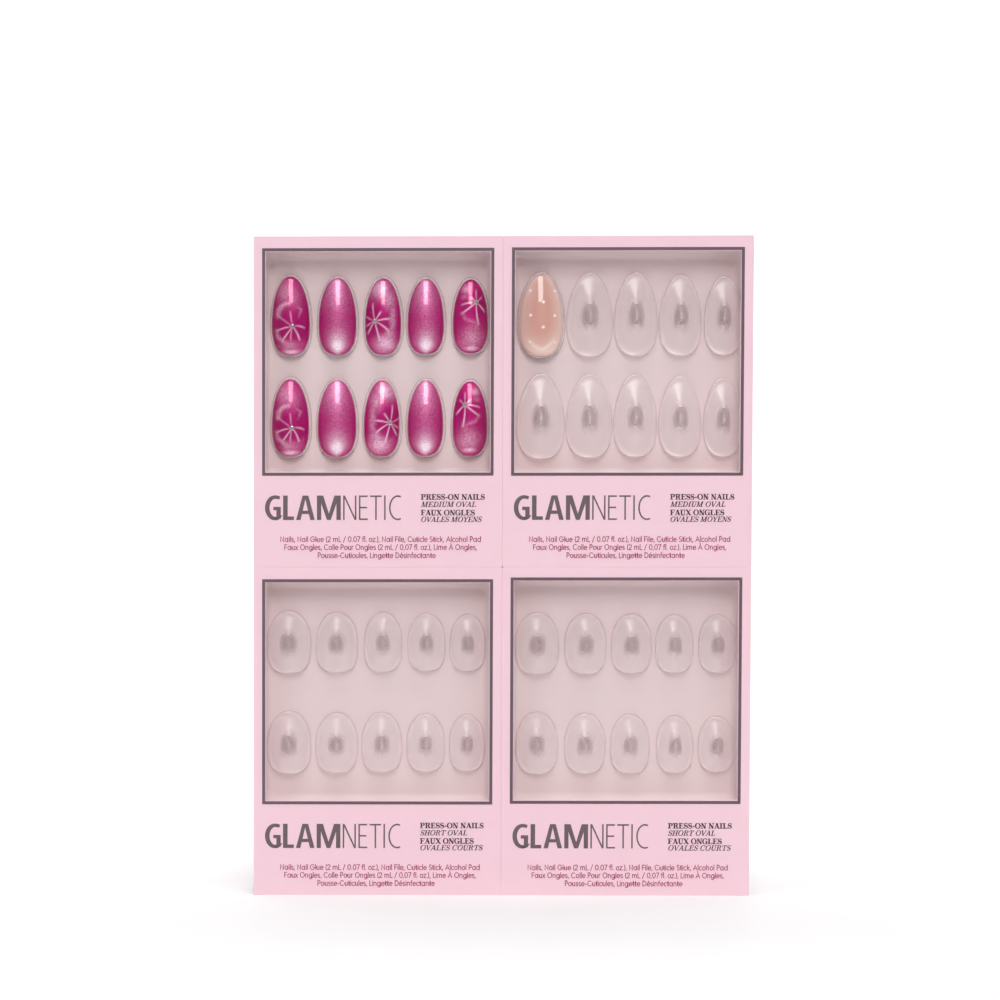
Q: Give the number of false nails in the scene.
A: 11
